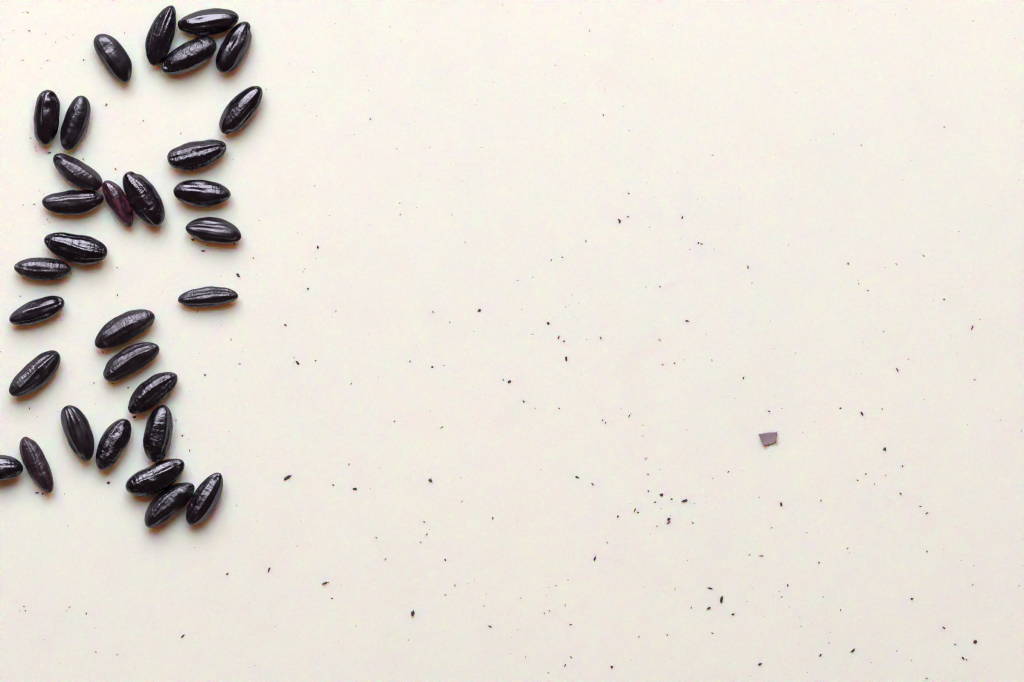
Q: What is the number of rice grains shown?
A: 31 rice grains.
